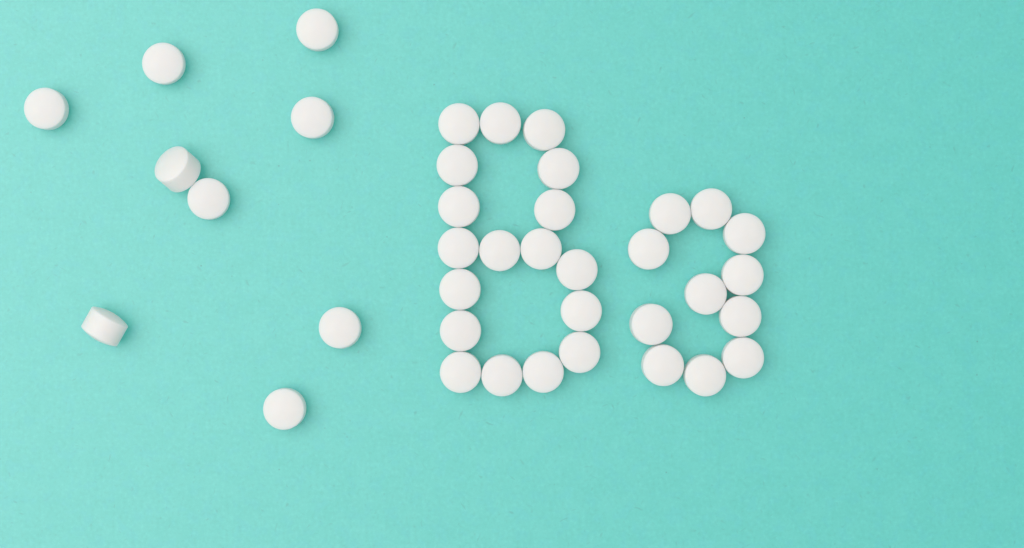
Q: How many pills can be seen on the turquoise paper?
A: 38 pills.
